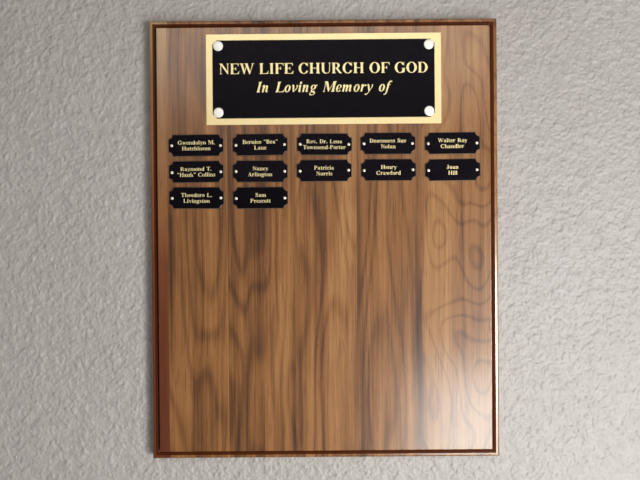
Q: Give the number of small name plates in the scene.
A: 12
